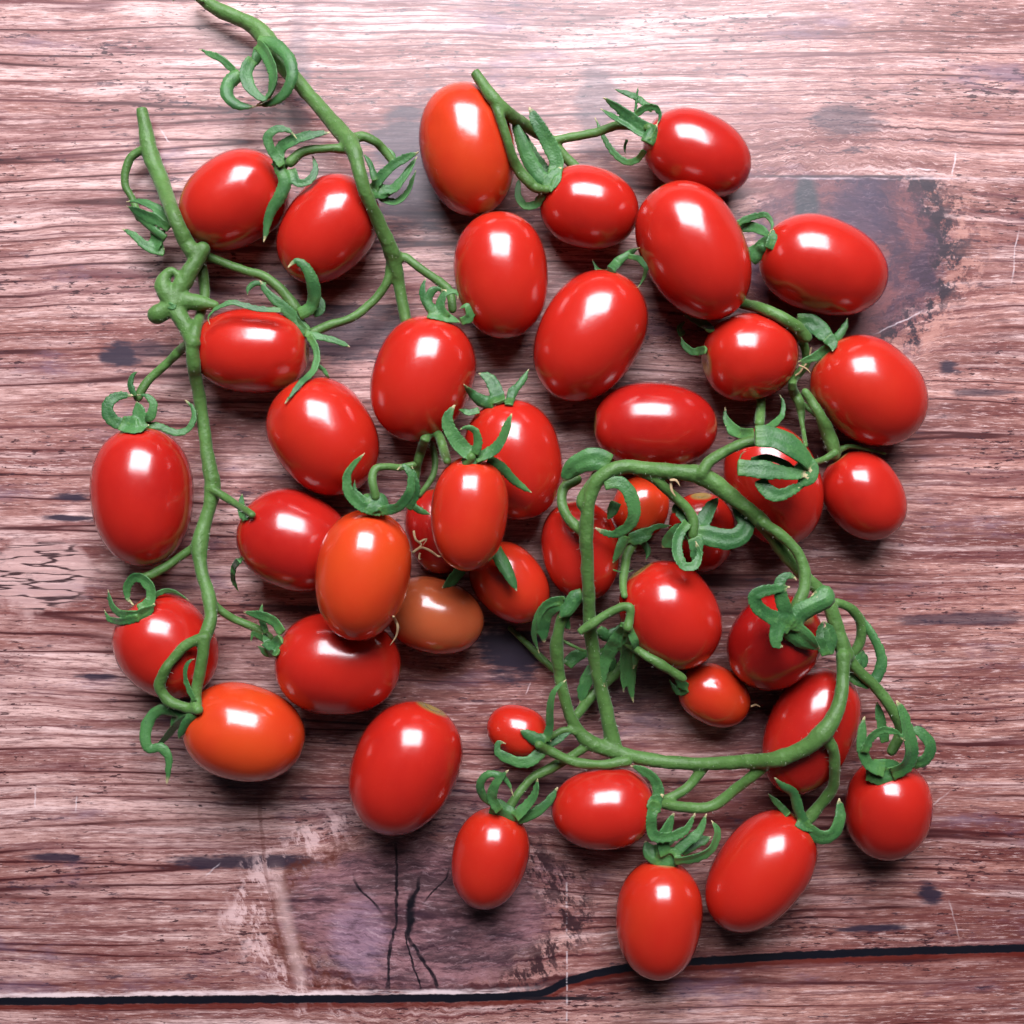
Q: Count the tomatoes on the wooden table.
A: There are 42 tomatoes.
